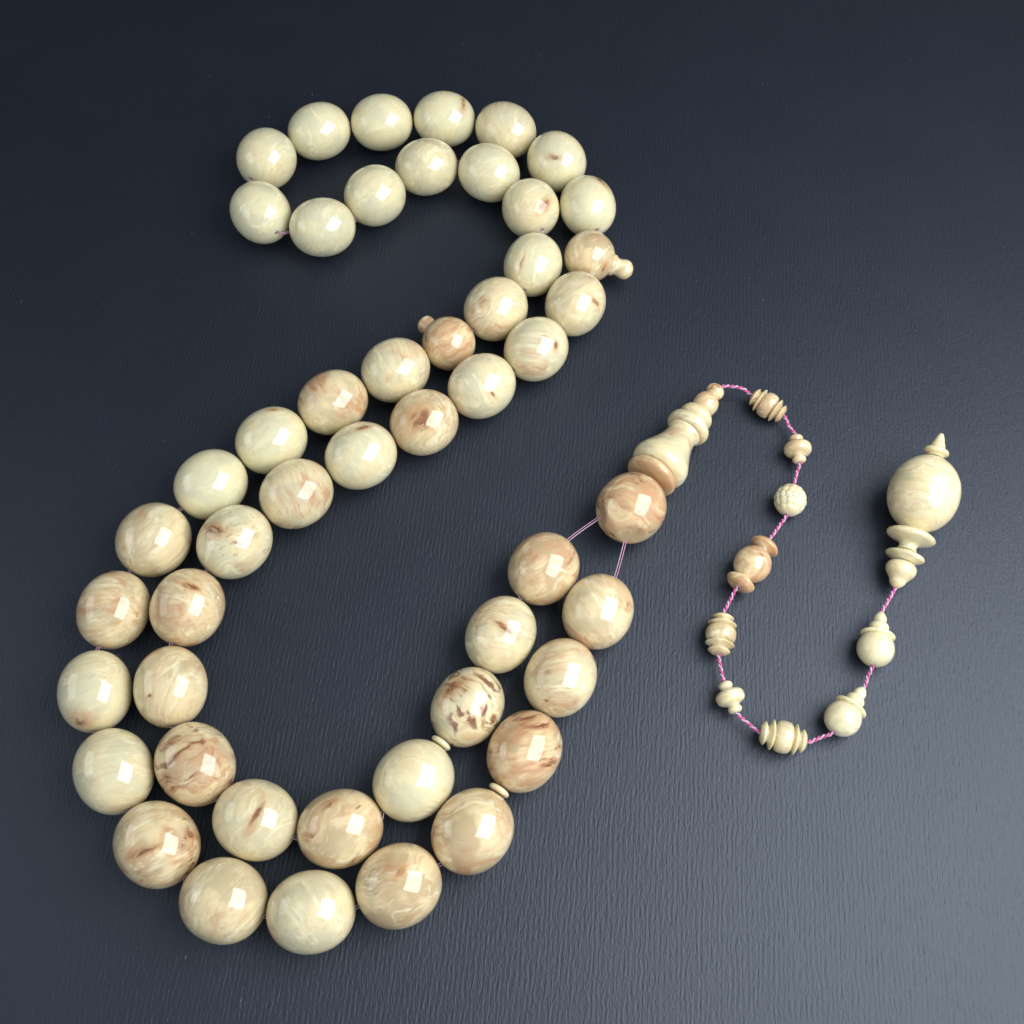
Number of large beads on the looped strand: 50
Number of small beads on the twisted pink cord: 9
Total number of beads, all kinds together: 59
